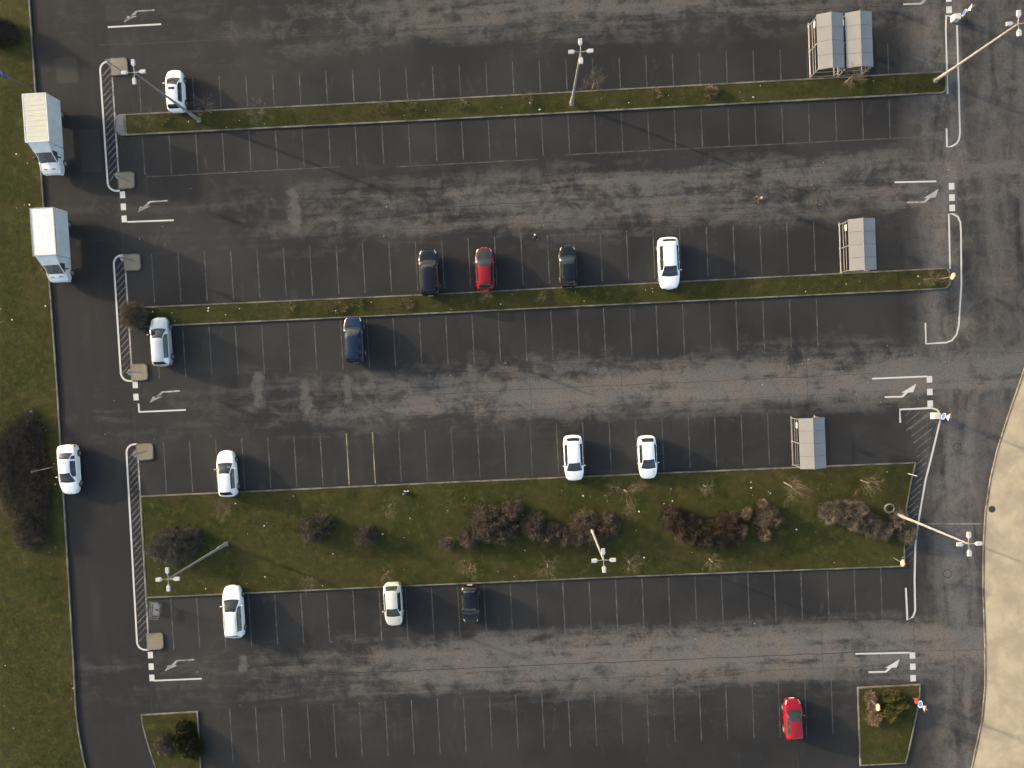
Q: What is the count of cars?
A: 15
